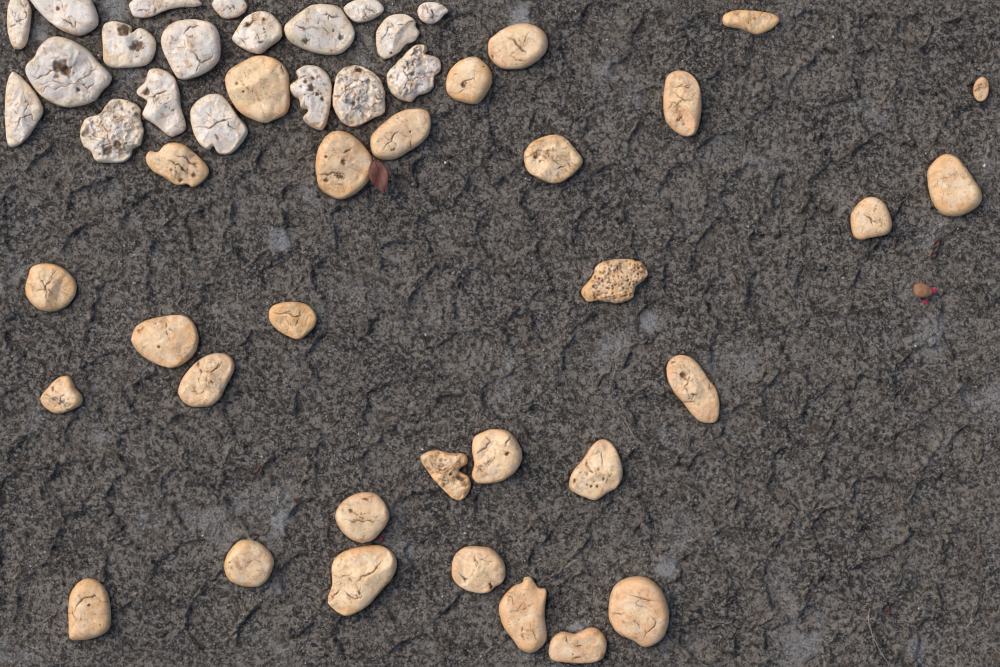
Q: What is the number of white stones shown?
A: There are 19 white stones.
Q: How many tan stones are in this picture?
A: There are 30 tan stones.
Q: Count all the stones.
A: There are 49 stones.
